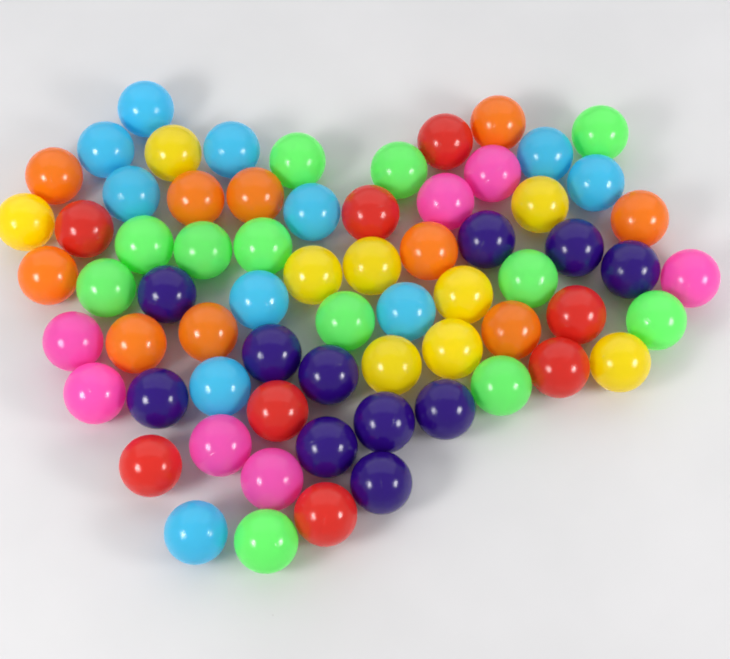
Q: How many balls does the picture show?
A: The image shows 68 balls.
